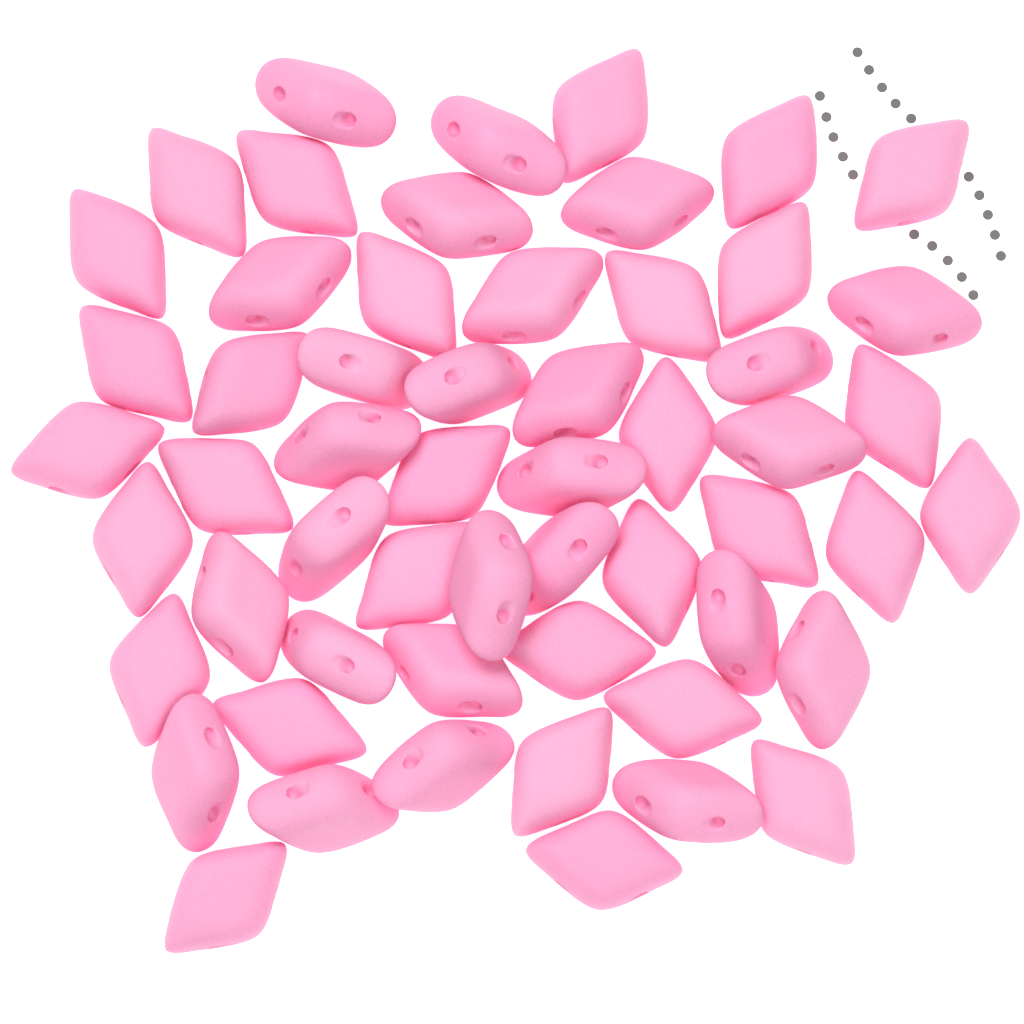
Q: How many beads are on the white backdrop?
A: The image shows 56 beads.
